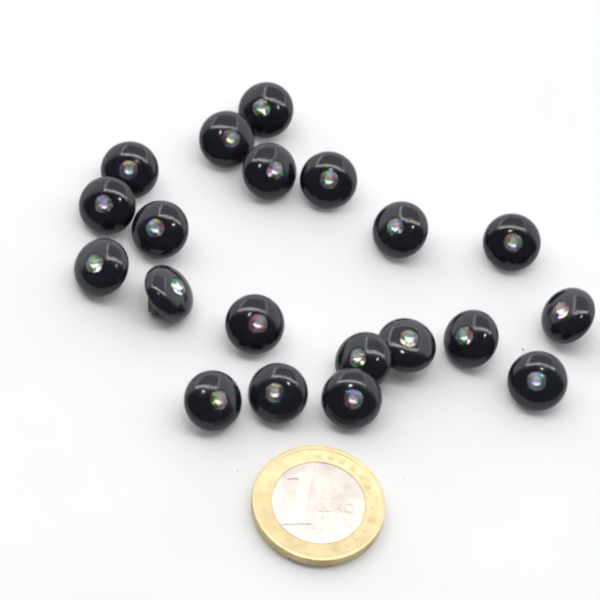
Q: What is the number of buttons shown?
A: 20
